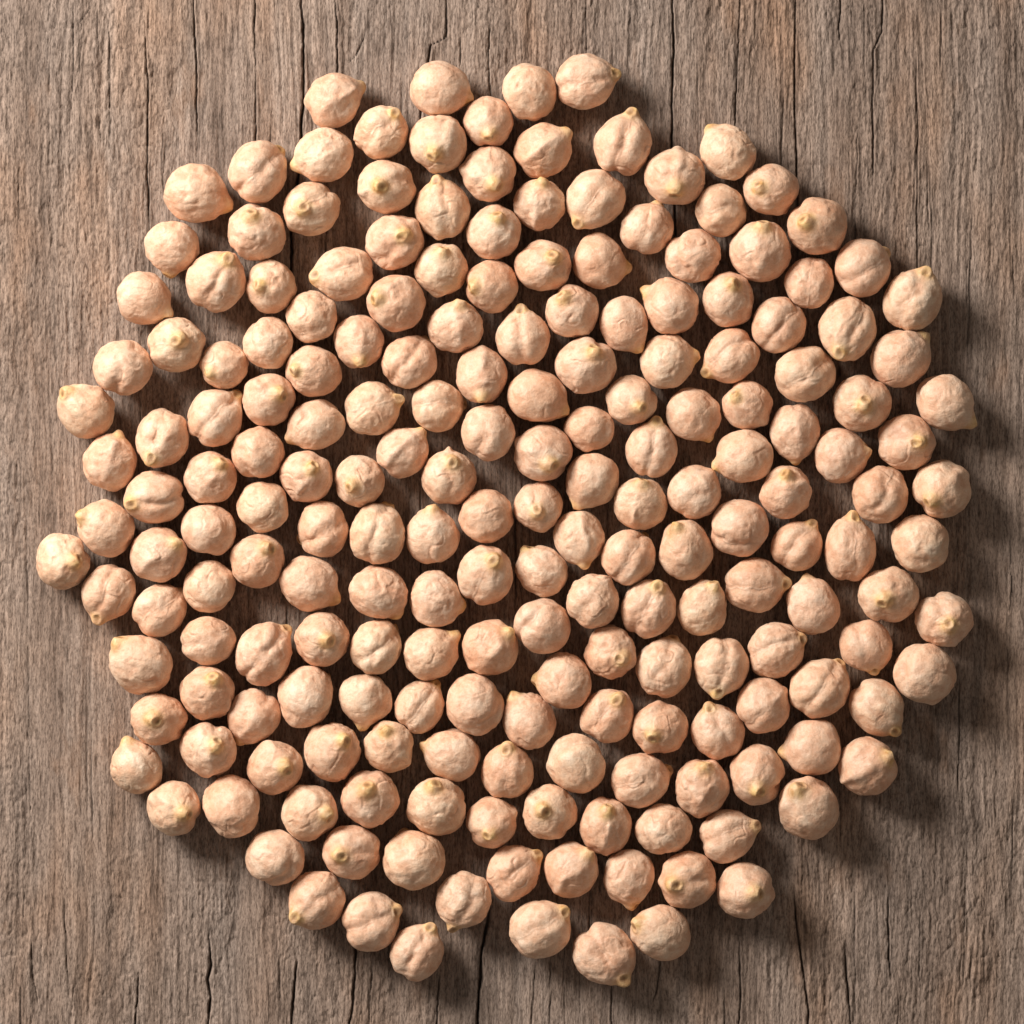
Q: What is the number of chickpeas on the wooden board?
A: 200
